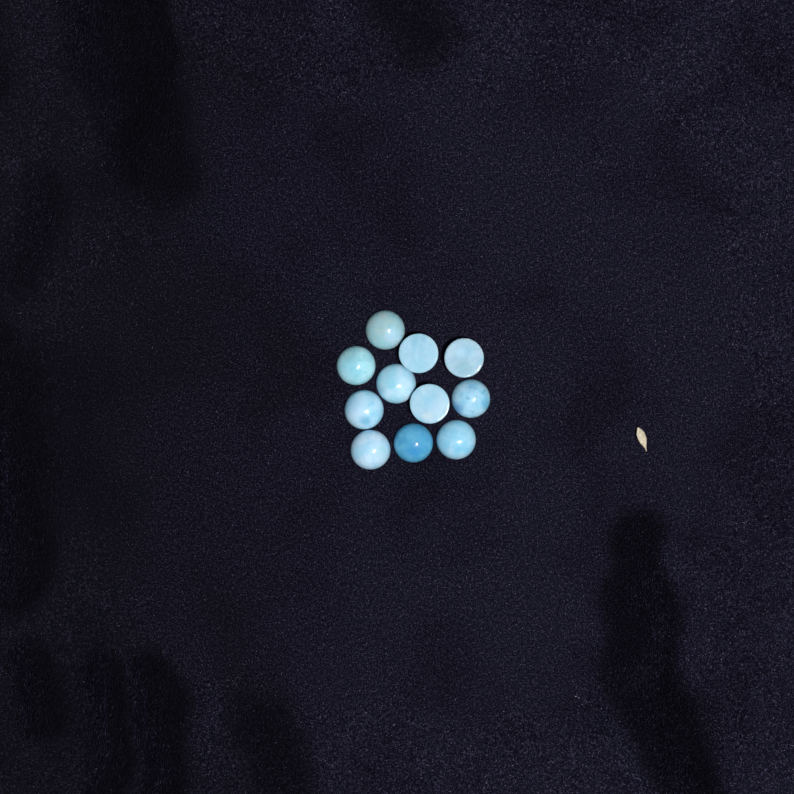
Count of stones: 11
